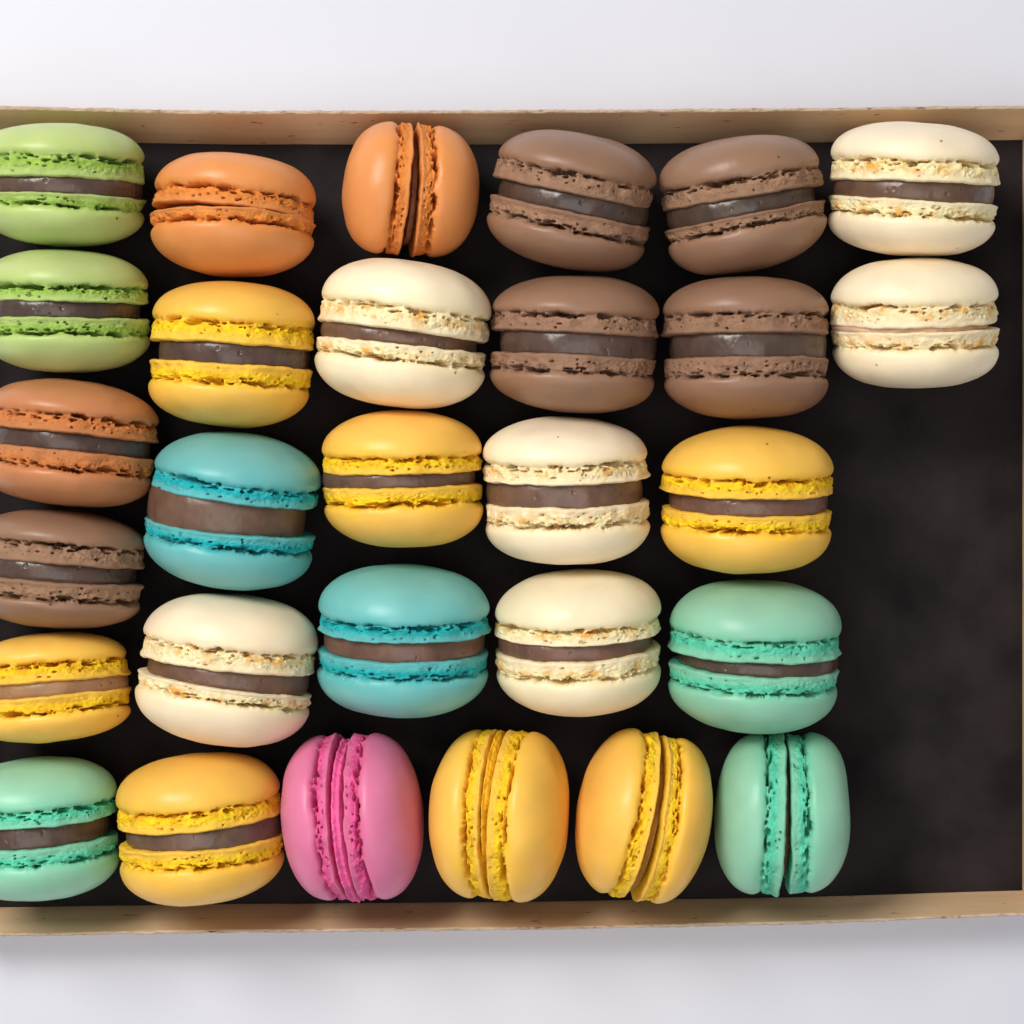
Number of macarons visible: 29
